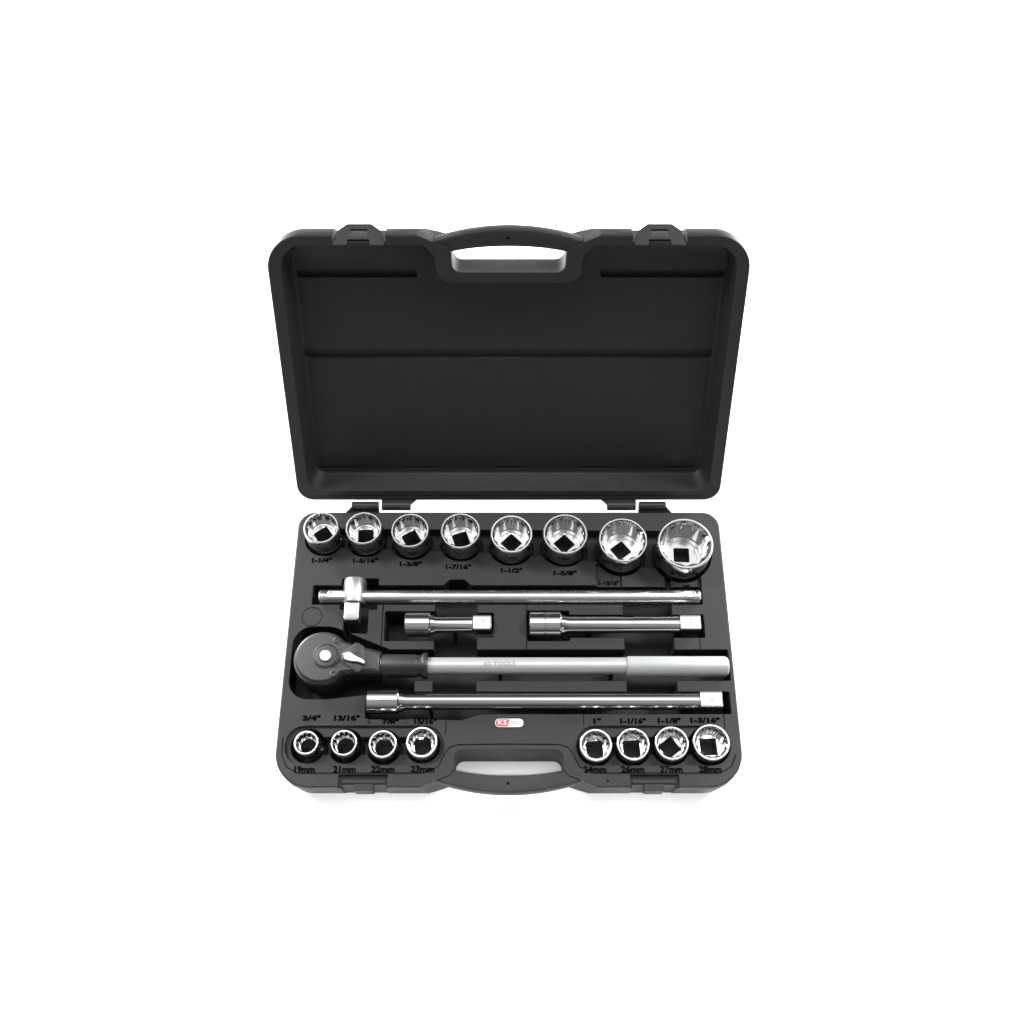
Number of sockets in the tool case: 16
